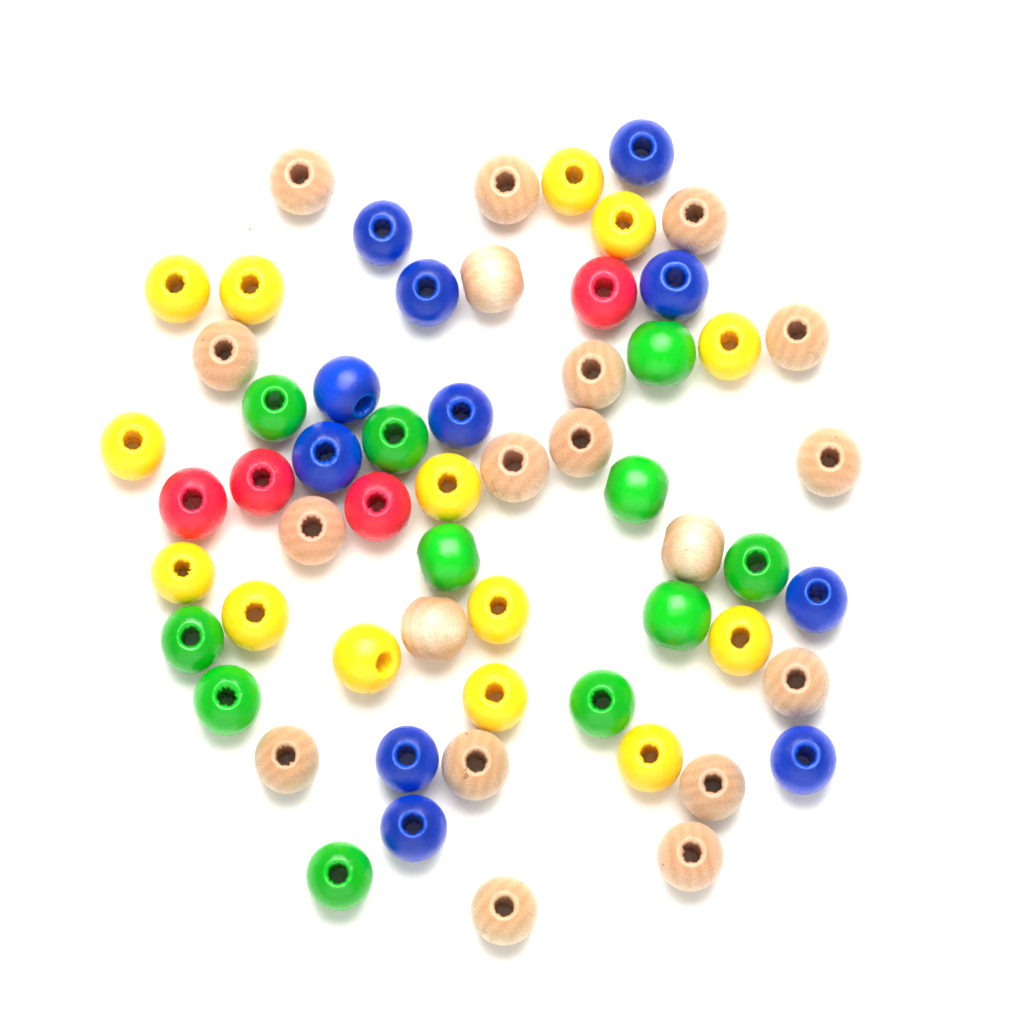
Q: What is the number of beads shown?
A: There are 59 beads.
